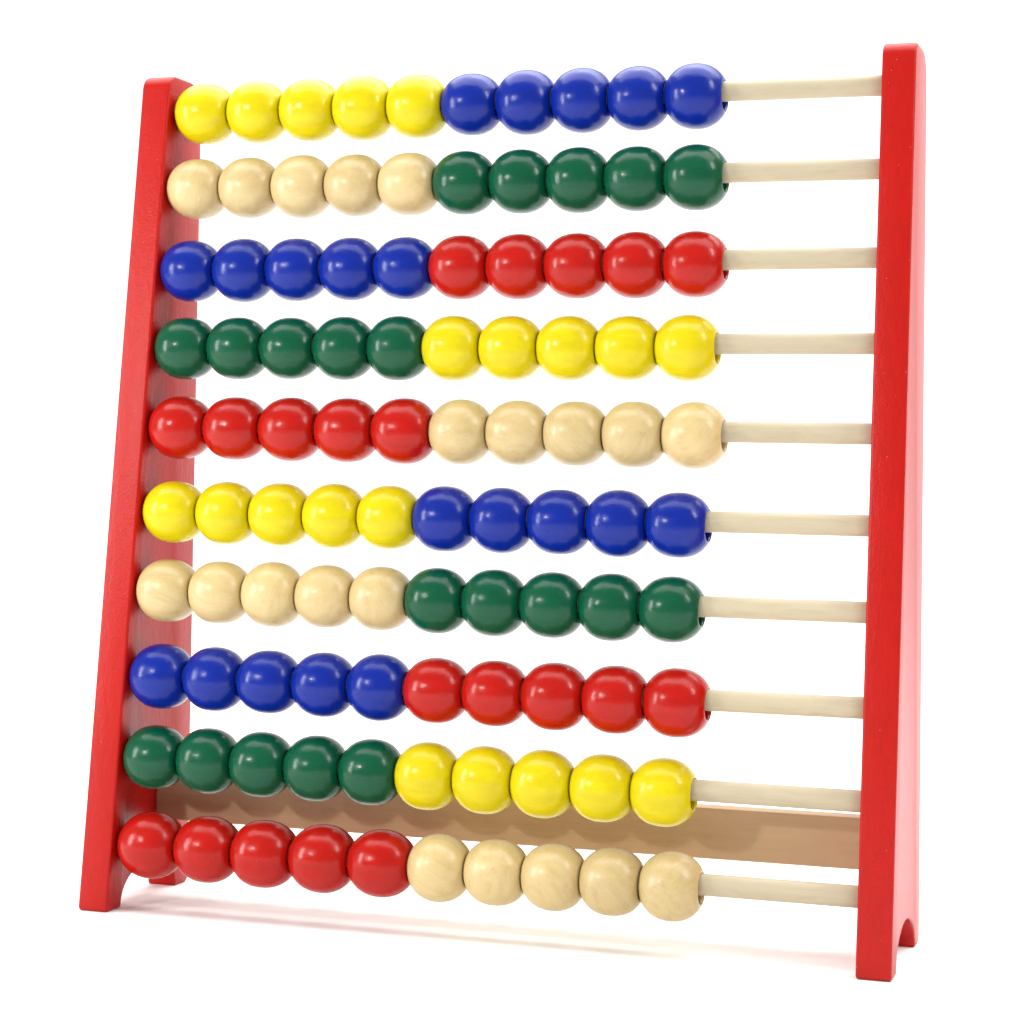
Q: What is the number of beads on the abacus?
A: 100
